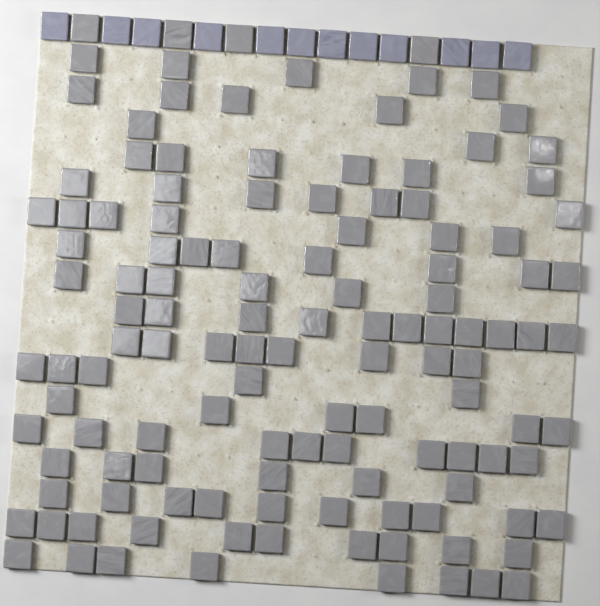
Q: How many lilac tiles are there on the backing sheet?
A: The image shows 12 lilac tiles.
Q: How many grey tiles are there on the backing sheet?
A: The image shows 125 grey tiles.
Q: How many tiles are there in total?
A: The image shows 137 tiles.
